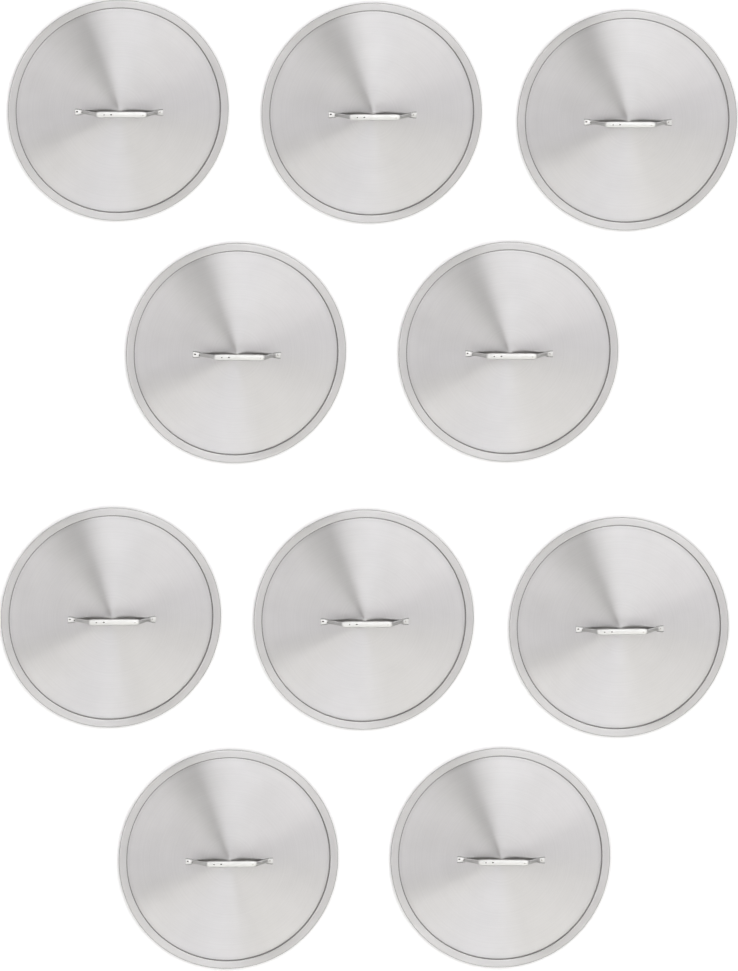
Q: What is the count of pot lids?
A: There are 10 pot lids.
